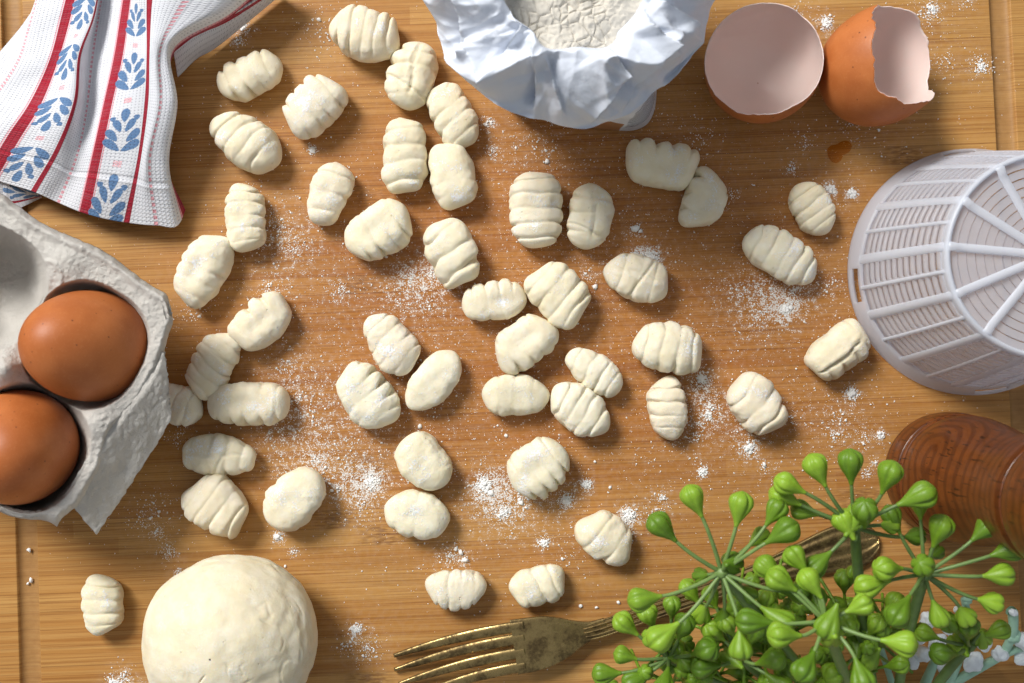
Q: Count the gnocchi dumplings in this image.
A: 47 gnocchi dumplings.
